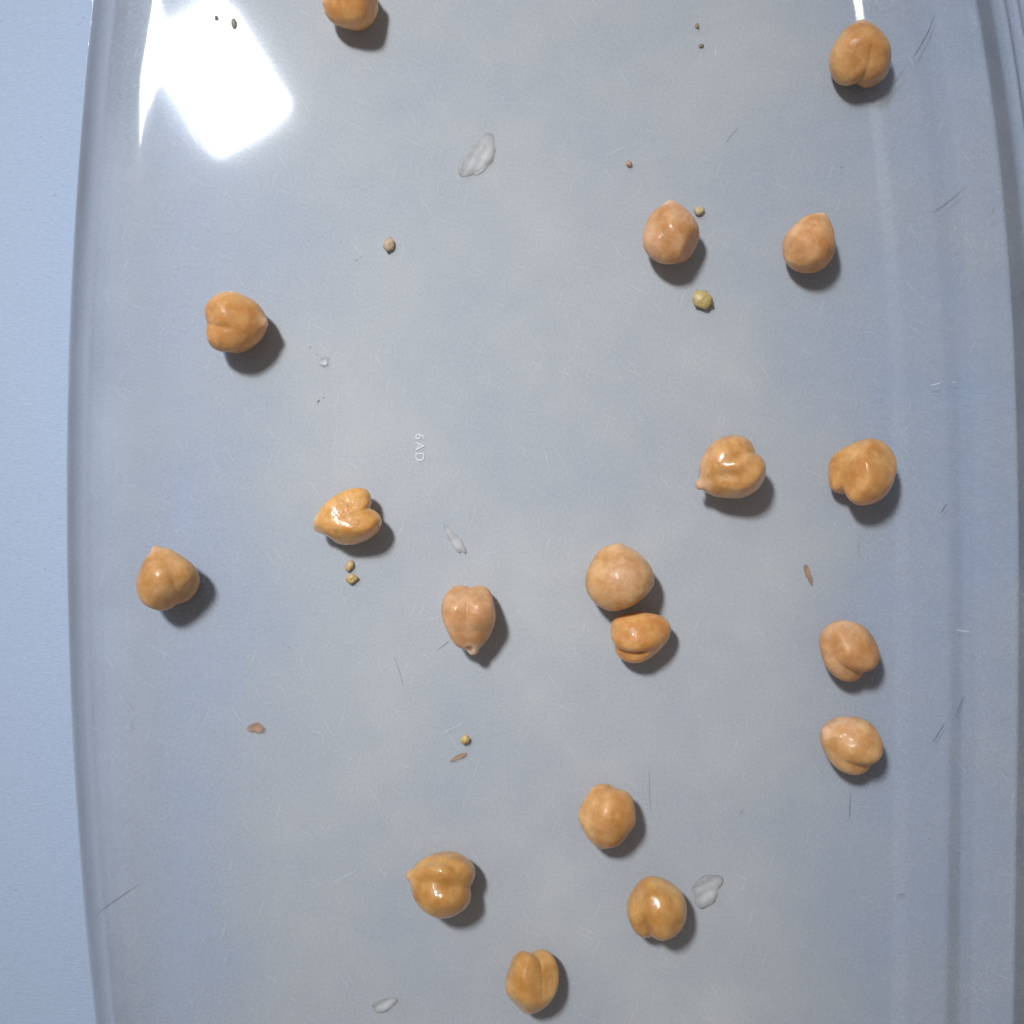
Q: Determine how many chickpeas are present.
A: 18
